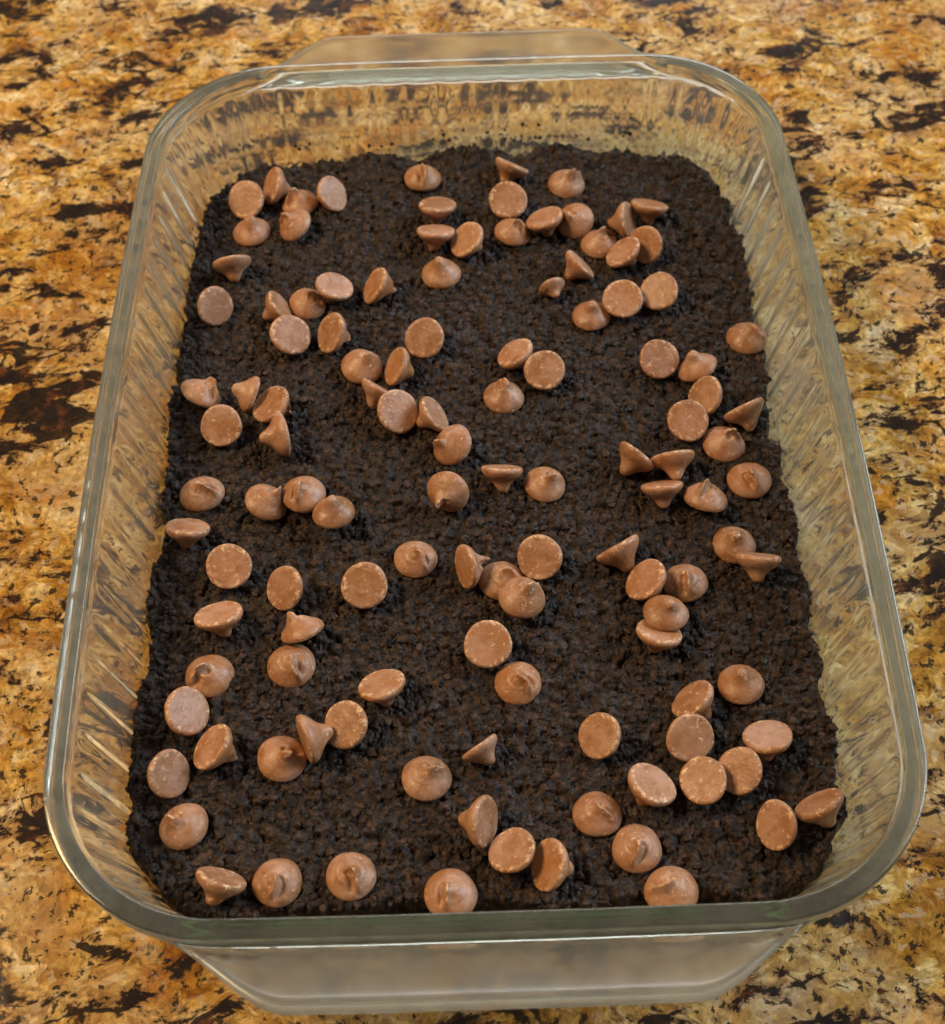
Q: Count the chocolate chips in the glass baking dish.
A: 121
